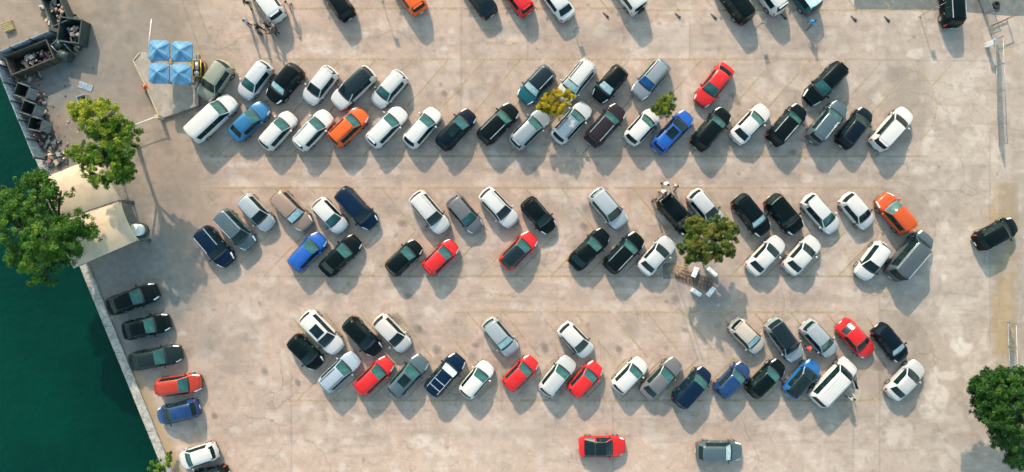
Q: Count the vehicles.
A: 110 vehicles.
